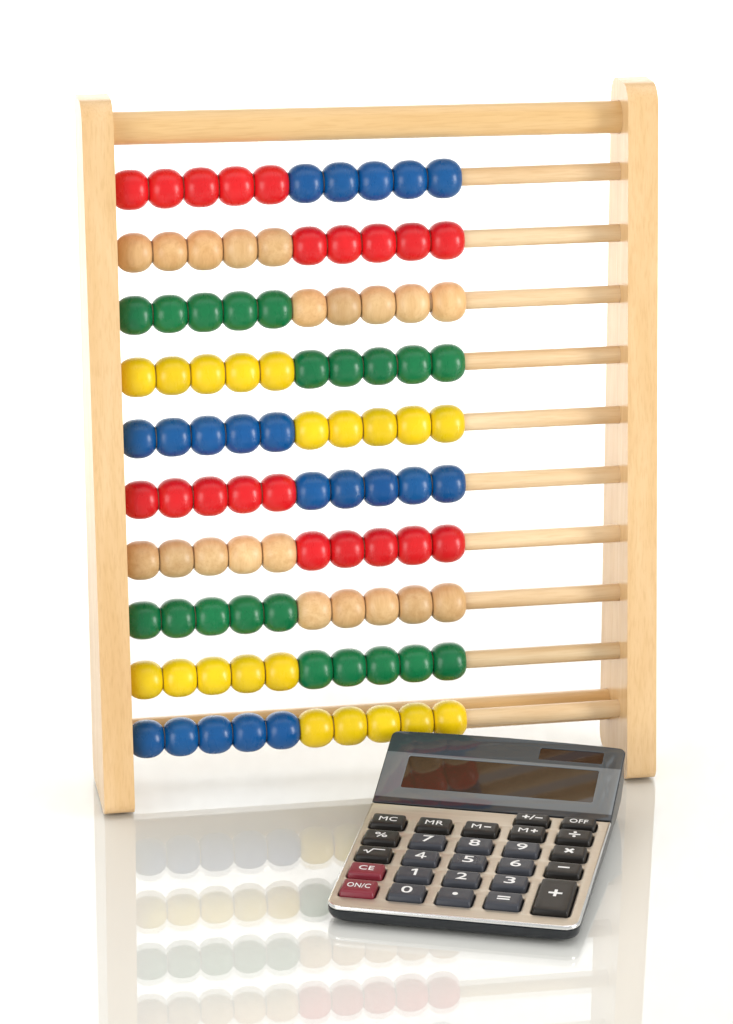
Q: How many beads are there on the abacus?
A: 100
